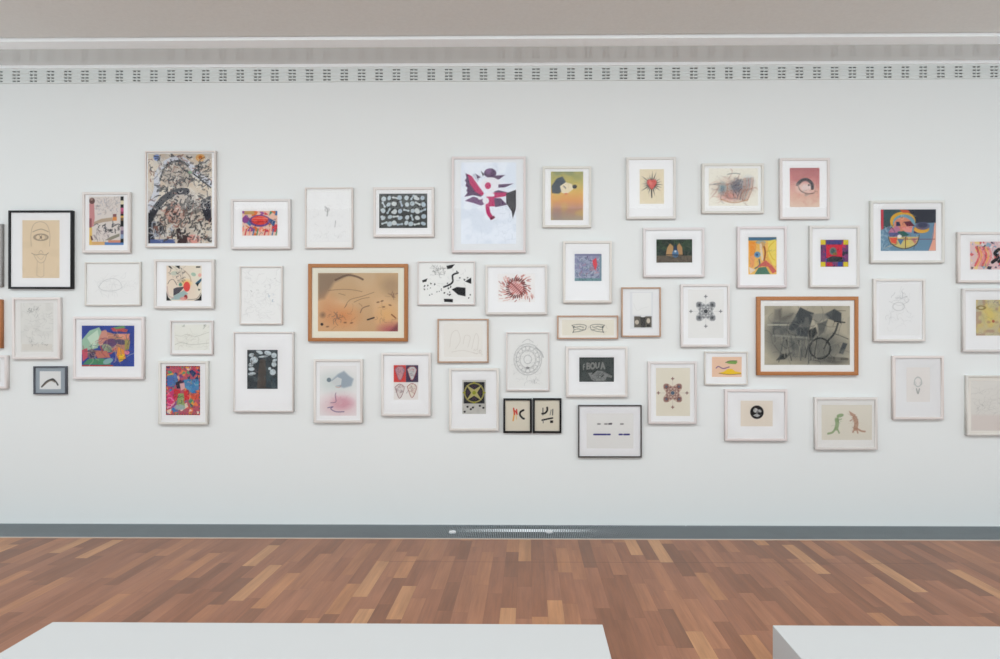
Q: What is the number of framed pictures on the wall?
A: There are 53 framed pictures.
